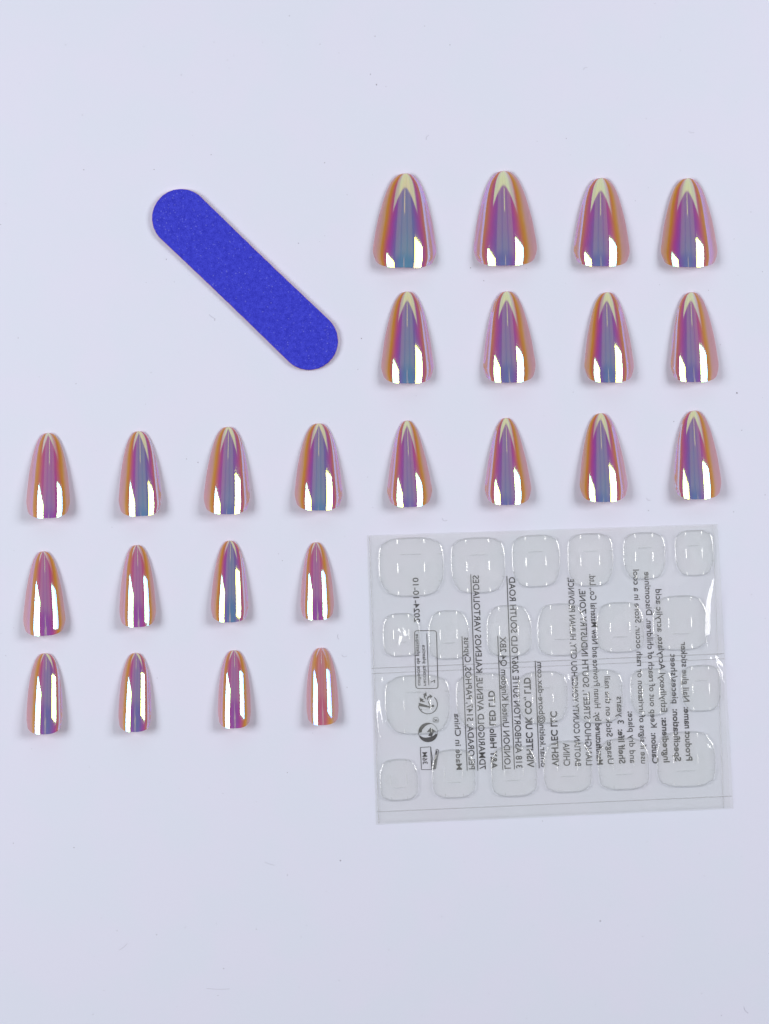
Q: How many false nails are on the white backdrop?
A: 24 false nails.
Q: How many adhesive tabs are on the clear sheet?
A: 24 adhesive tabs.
